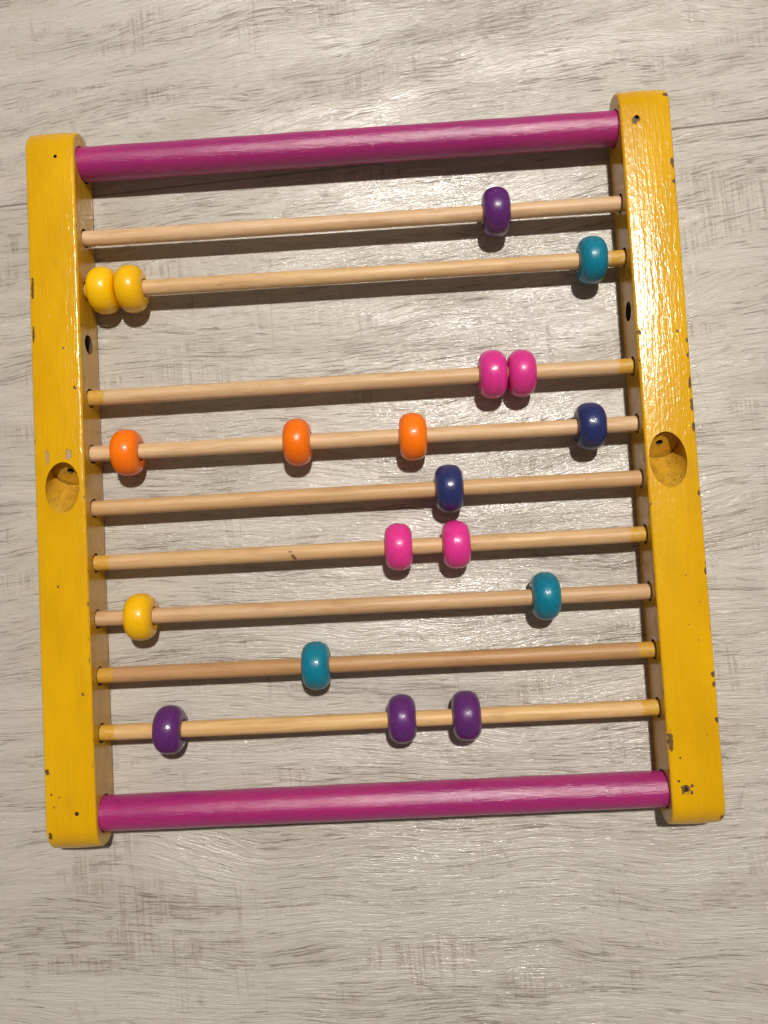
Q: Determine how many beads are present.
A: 19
